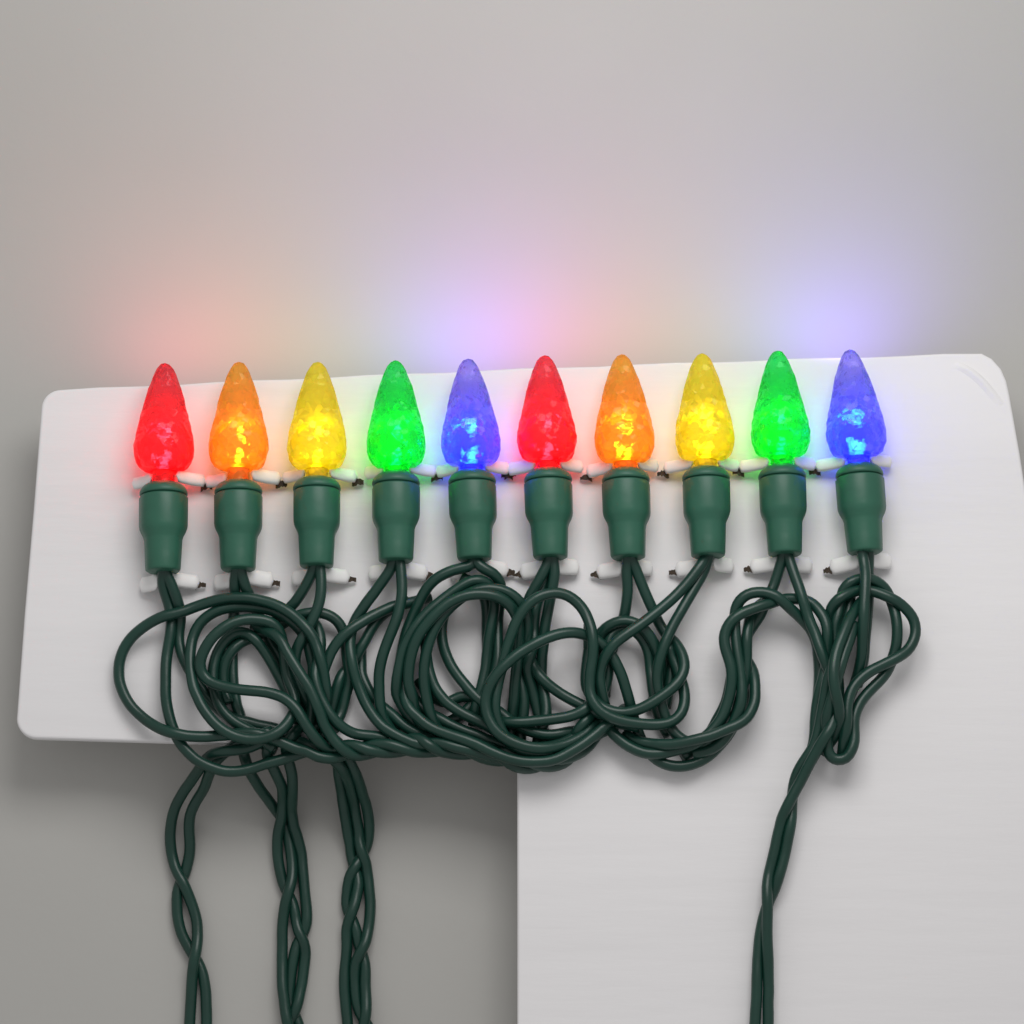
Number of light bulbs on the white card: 10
